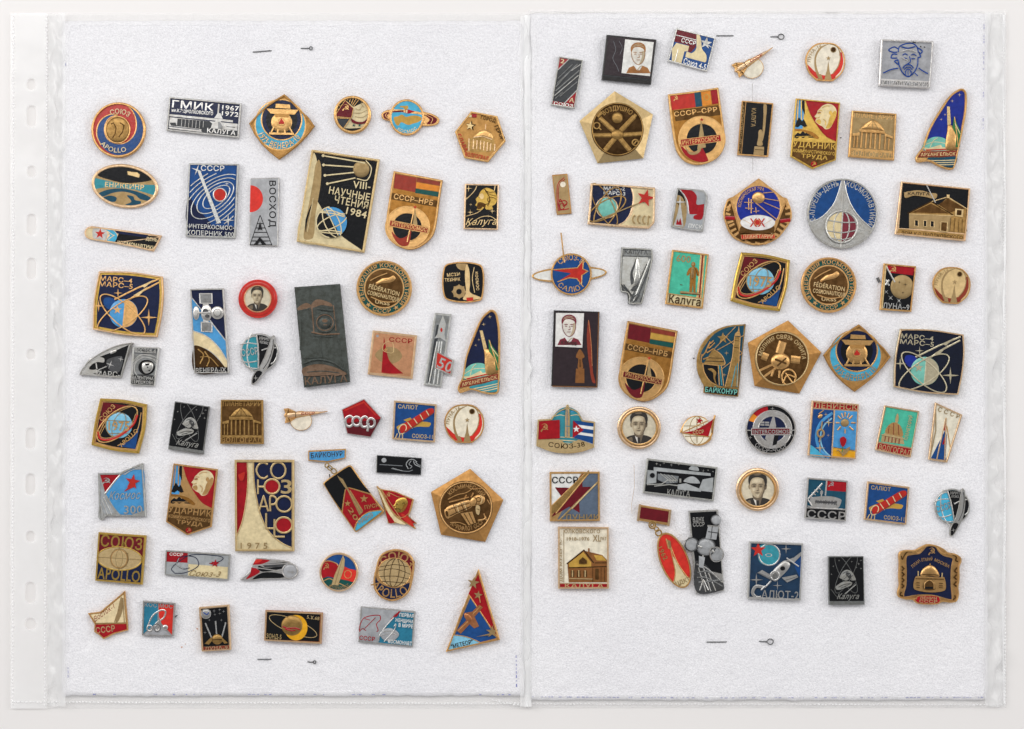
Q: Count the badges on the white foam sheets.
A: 100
